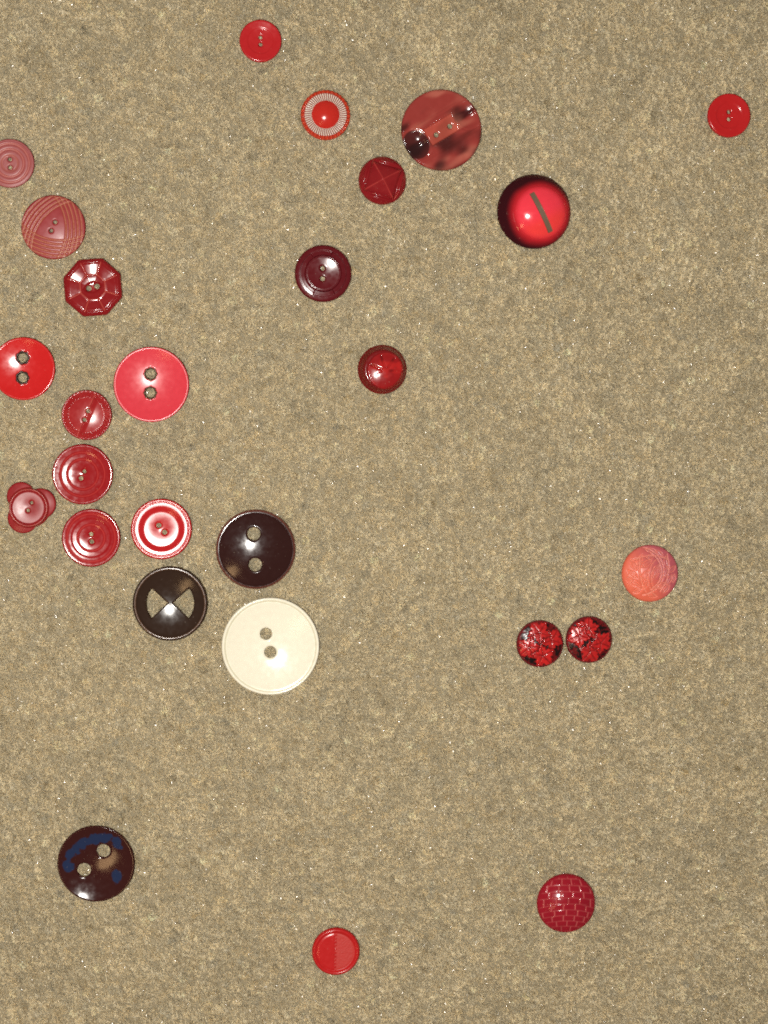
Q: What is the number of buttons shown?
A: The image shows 27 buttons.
